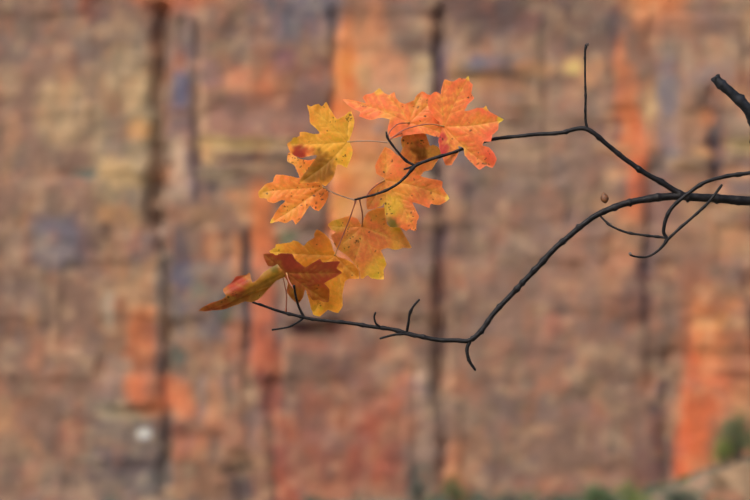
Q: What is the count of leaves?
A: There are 10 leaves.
